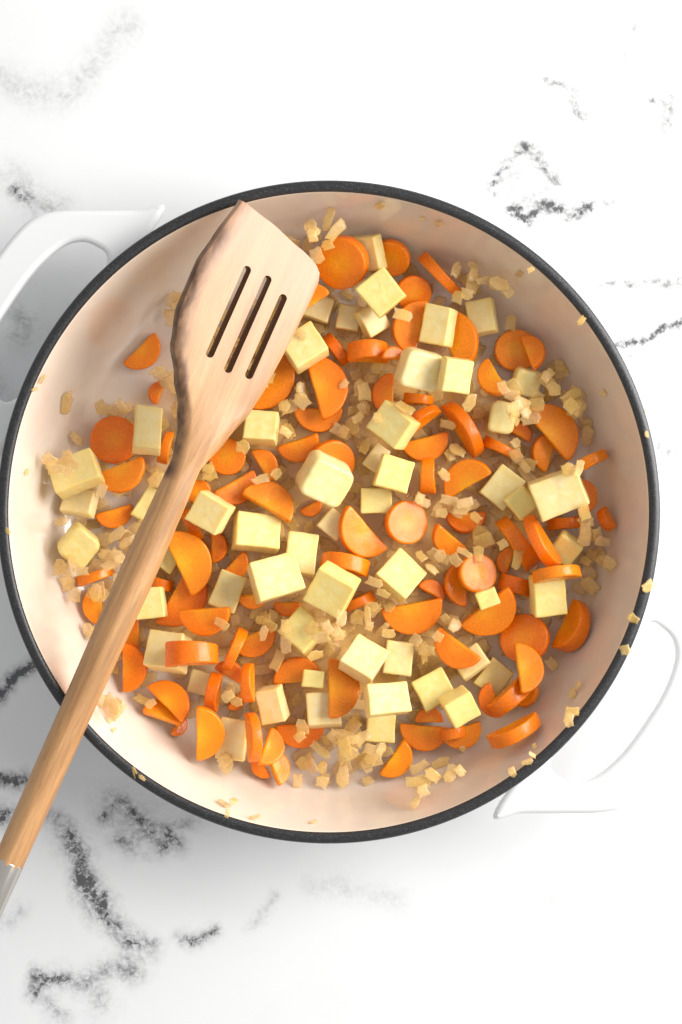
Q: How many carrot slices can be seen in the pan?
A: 105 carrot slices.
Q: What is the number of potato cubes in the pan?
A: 54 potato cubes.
